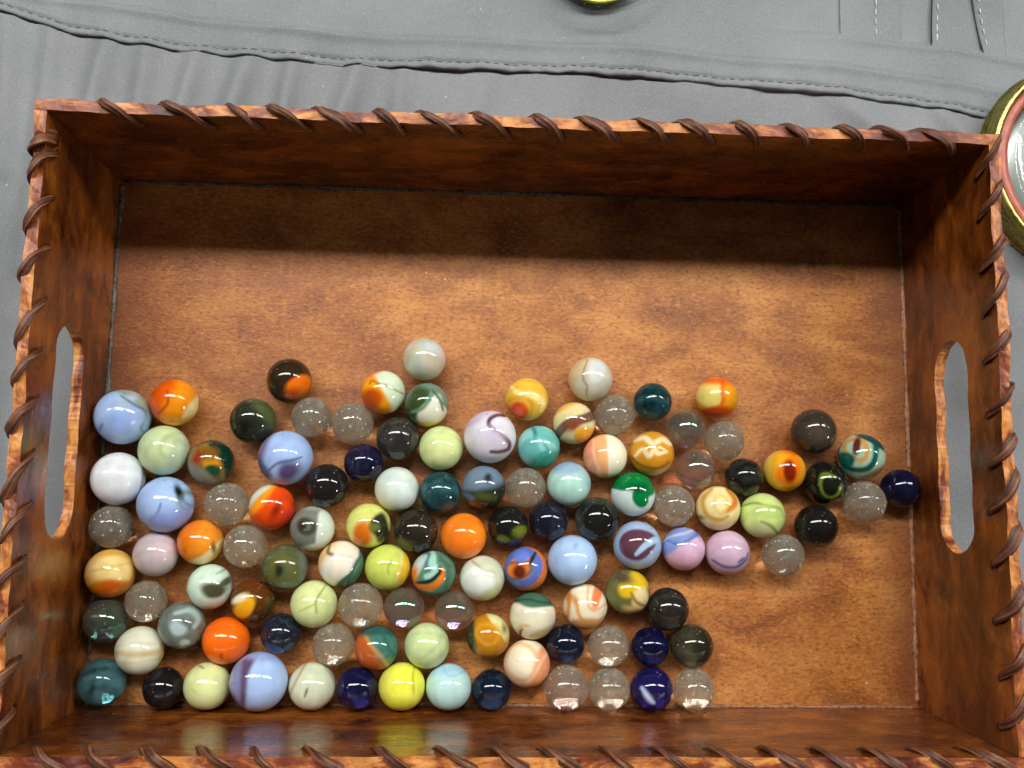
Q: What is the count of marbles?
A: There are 111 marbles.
